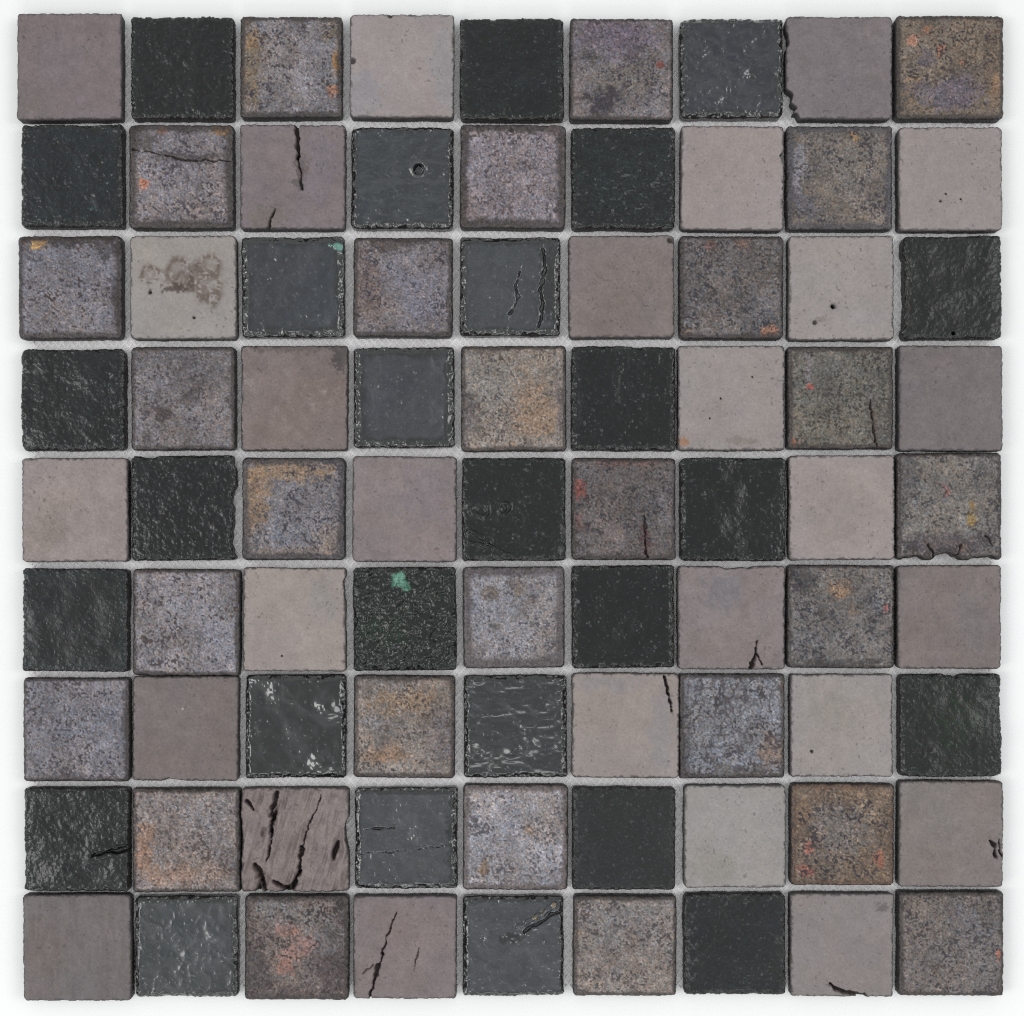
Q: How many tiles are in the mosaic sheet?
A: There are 81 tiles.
